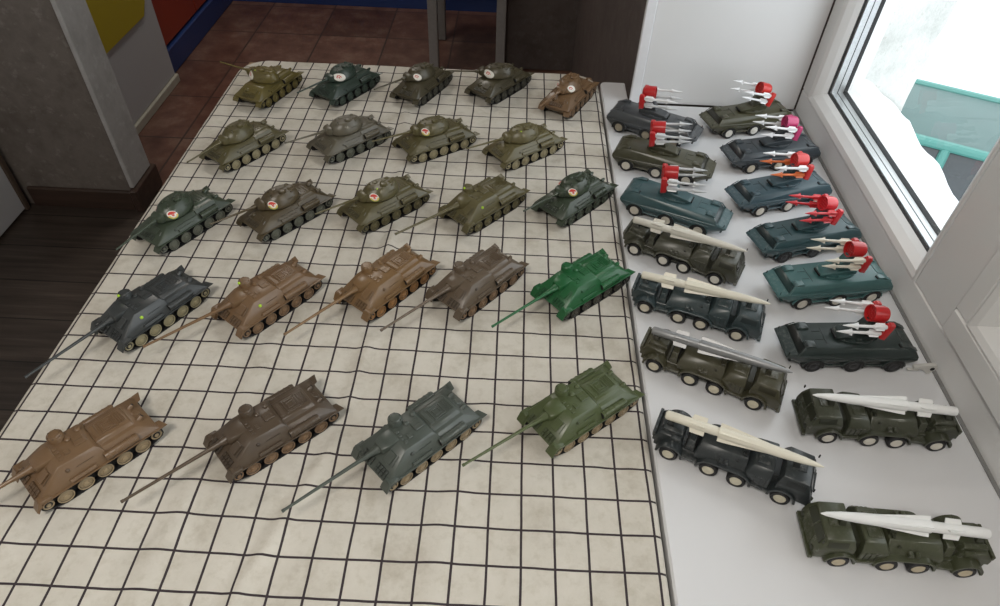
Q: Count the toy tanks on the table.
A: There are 23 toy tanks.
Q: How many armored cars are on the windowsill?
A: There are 9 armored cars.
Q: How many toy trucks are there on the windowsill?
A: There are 6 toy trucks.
